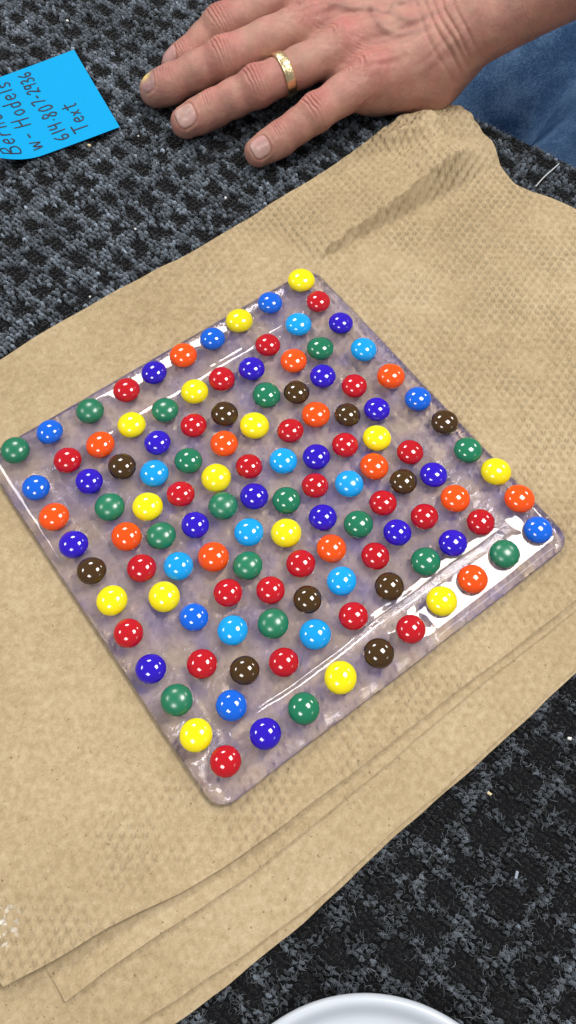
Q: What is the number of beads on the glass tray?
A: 120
